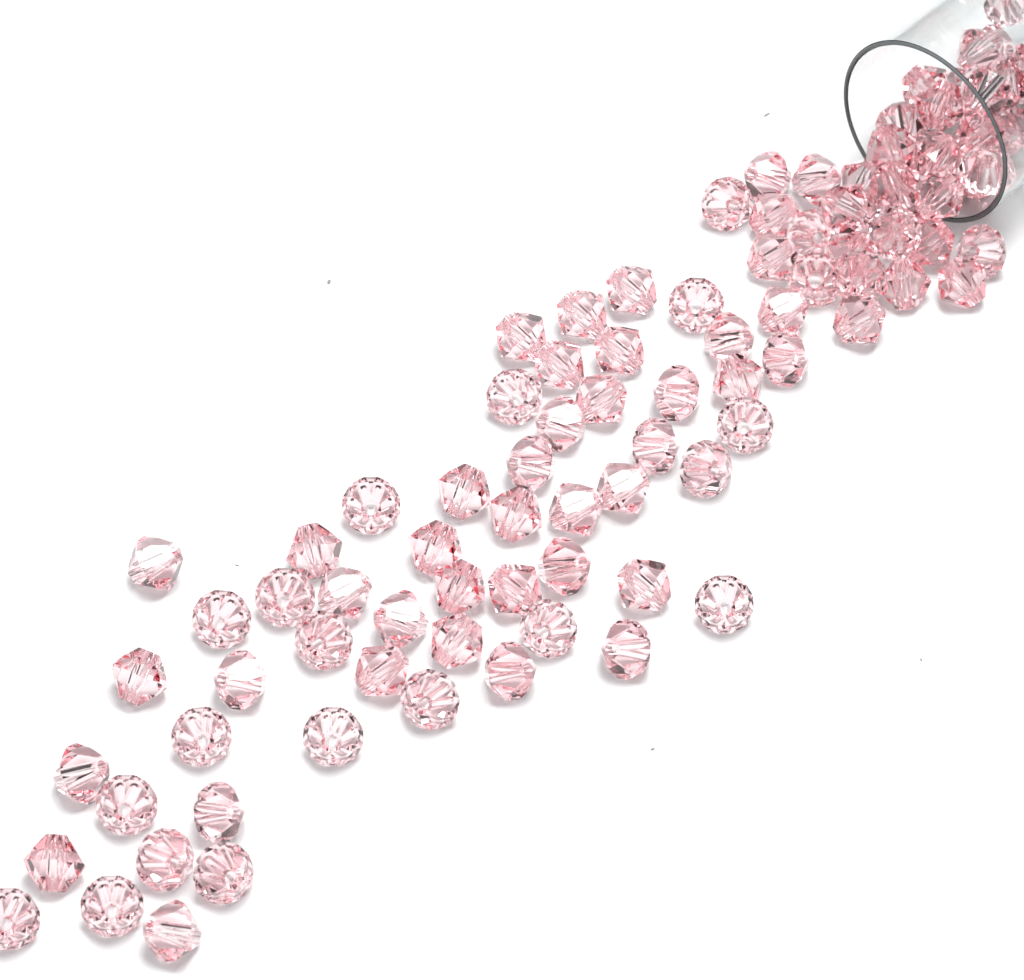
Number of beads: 96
